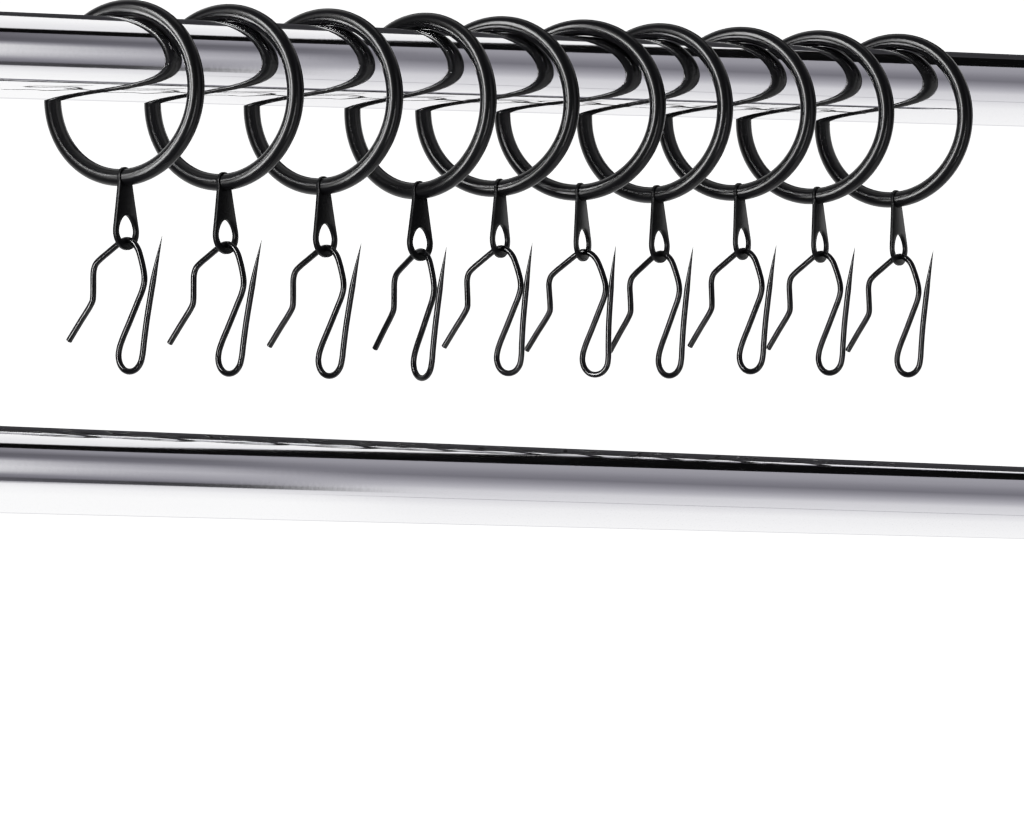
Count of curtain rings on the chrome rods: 10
